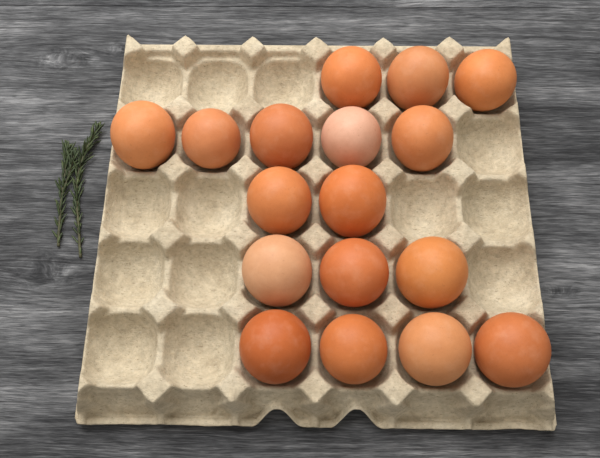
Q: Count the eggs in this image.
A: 17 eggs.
